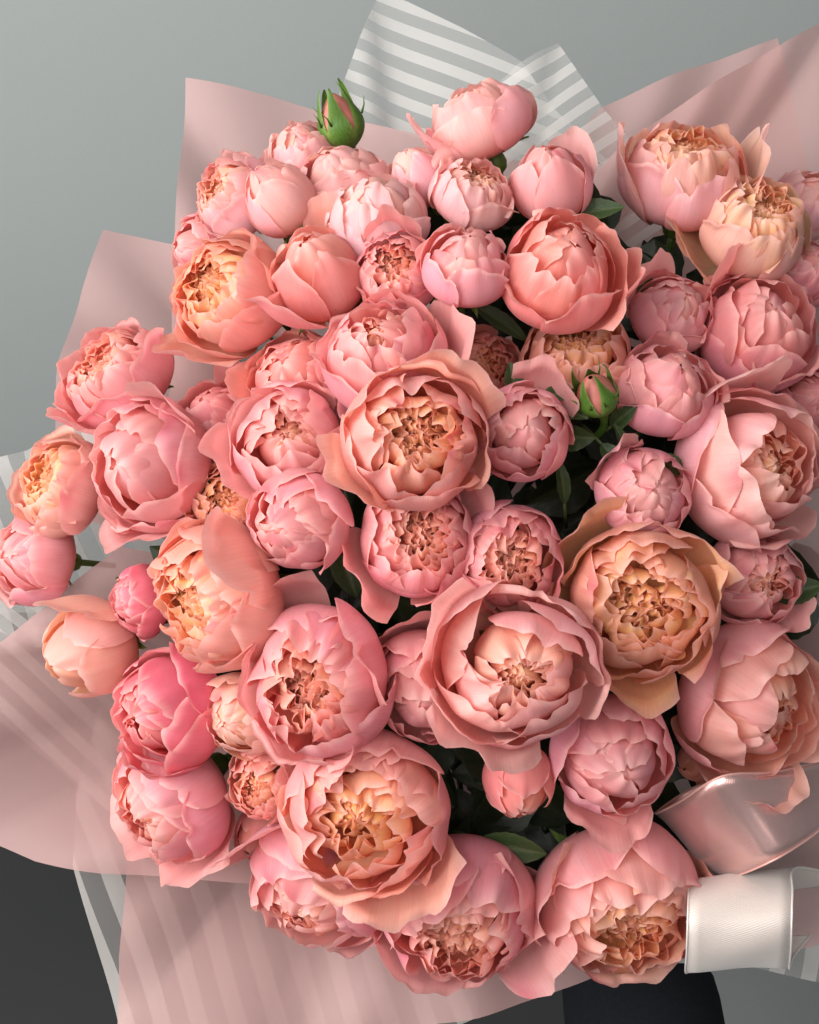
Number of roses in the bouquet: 62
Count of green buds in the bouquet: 2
